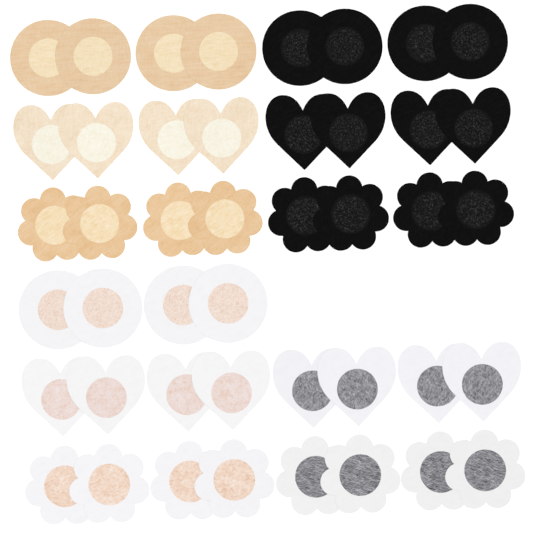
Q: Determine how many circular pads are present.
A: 12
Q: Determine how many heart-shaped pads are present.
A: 16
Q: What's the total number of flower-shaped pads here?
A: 16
